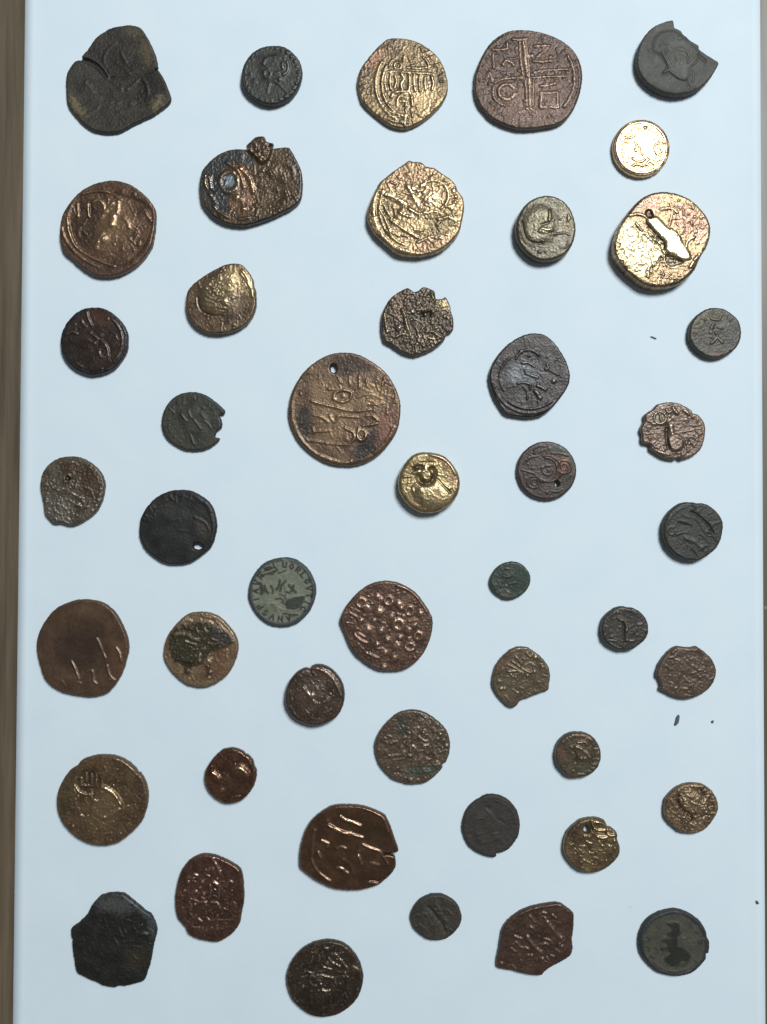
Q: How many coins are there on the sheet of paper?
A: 47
